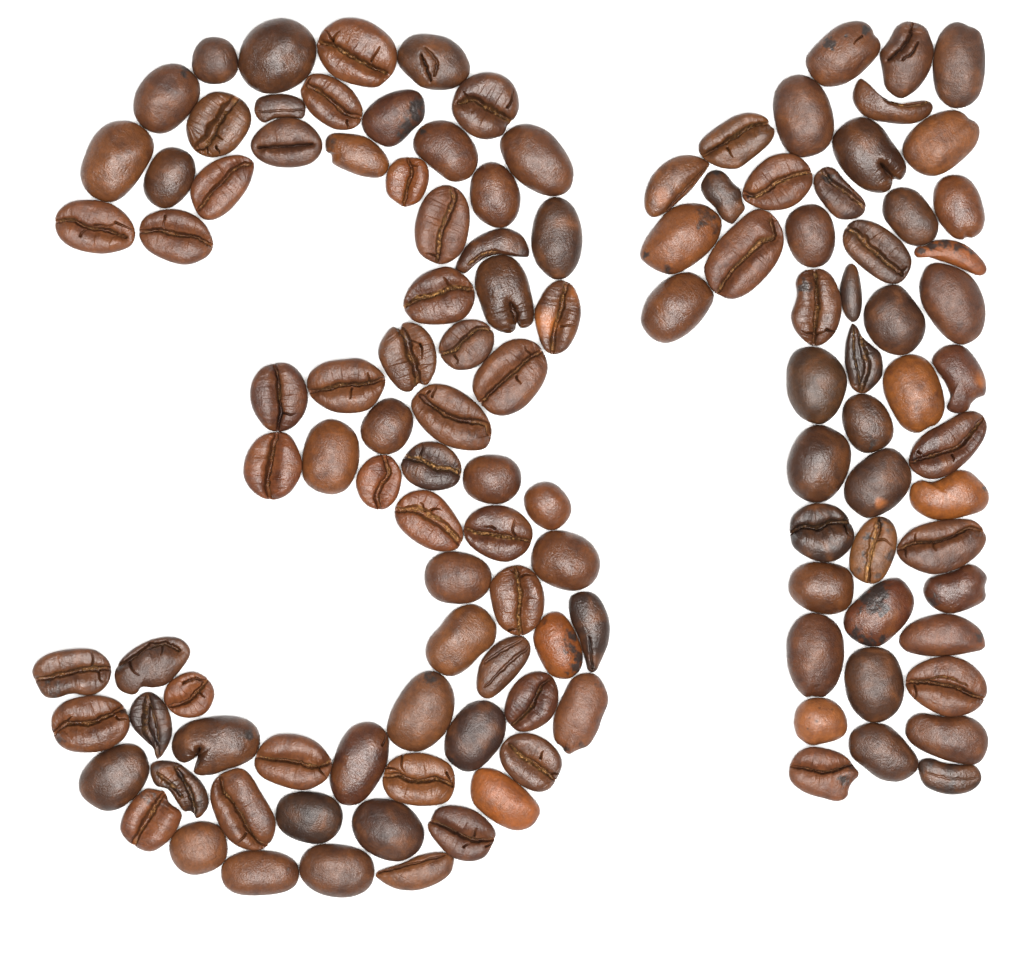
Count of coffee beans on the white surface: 123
